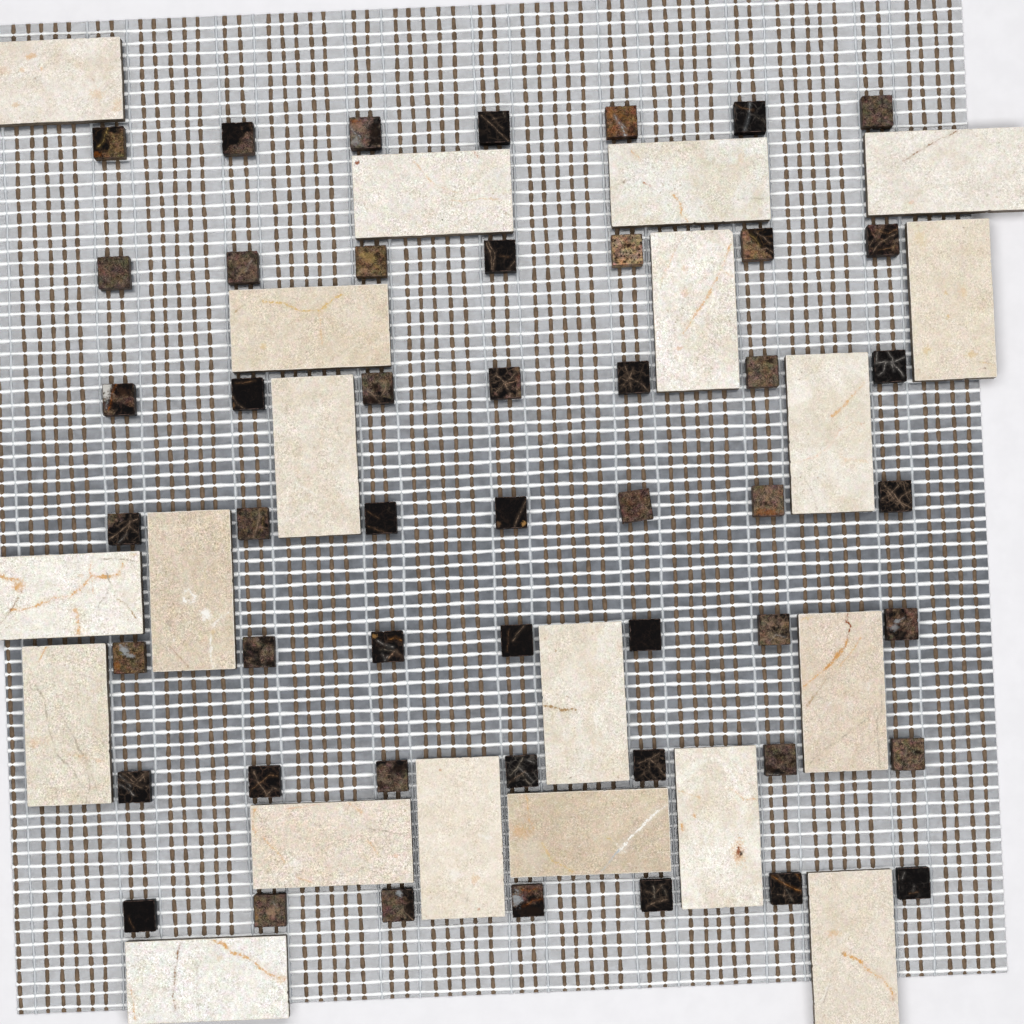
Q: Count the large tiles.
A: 20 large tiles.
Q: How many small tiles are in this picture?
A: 49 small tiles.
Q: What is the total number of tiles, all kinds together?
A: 69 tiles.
